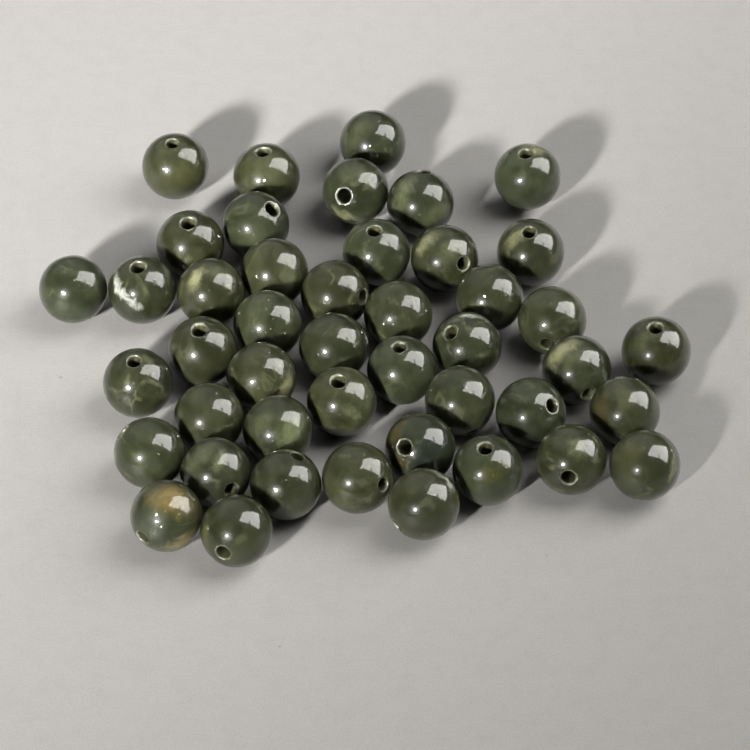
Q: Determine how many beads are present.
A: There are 45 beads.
